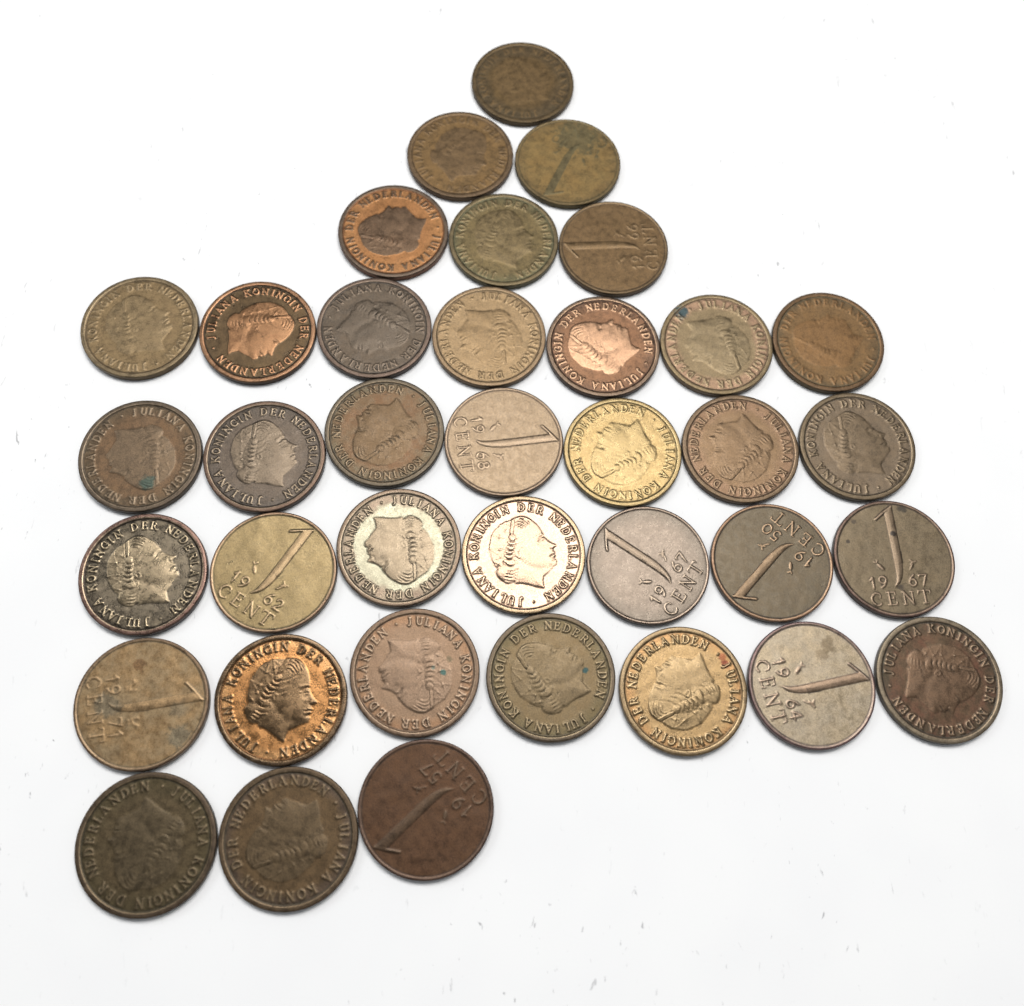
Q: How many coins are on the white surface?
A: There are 37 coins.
